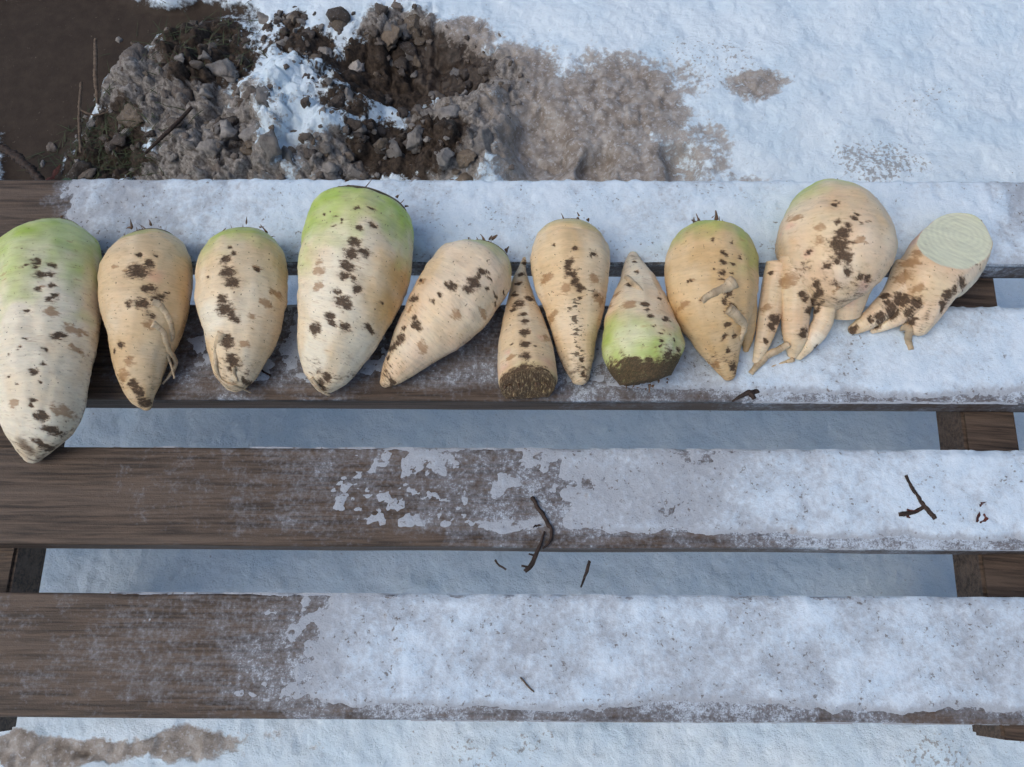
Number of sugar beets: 11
